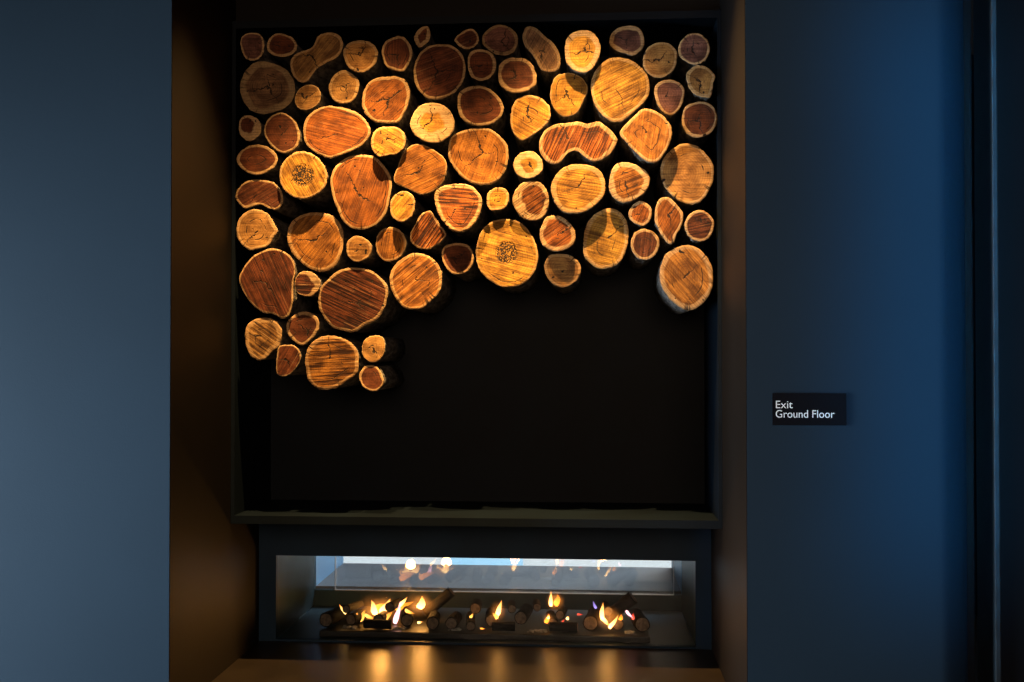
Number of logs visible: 73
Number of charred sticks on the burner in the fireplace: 25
